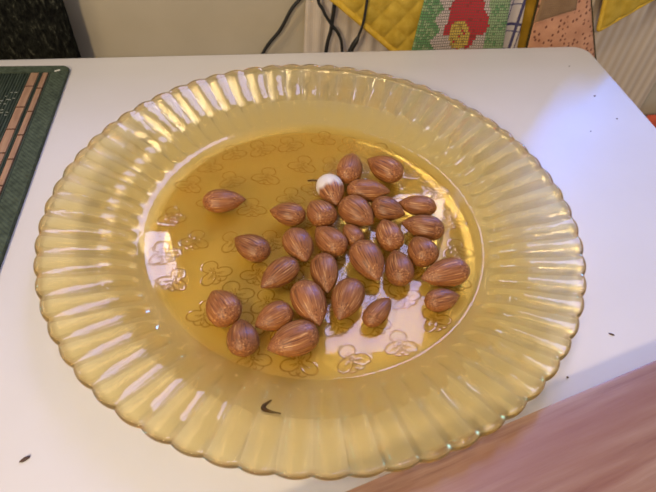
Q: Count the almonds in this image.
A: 30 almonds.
